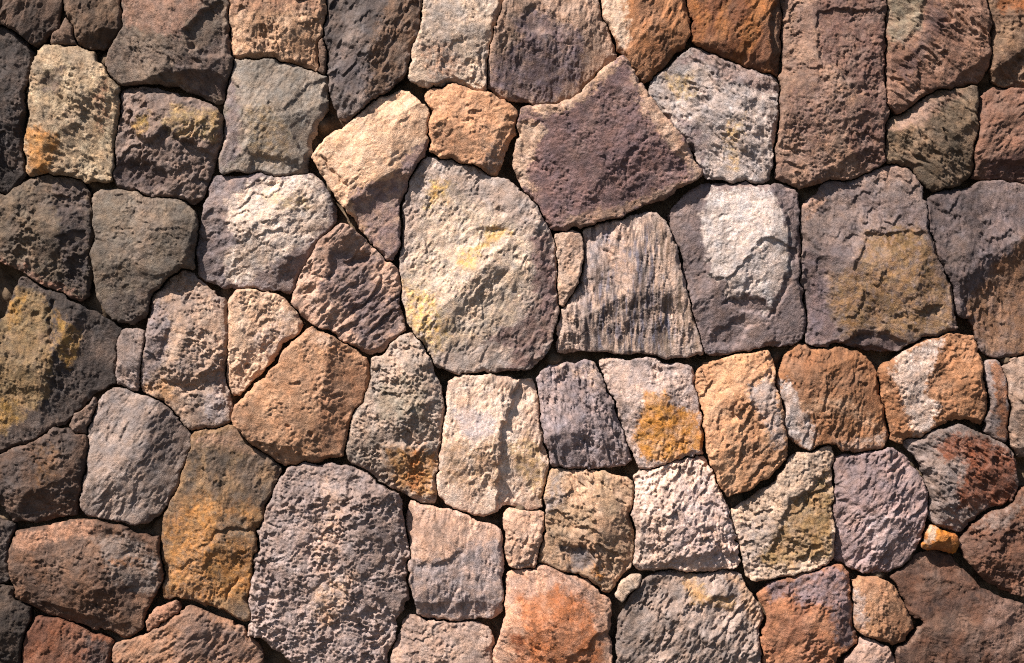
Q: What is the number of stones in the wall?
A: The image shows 76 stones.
